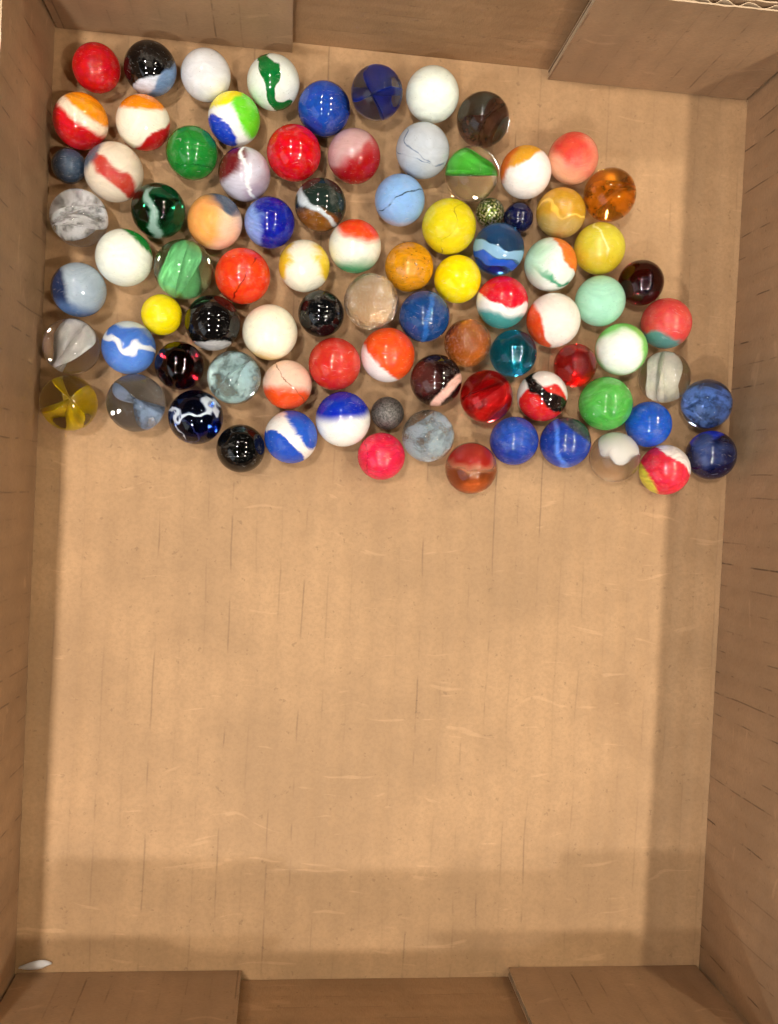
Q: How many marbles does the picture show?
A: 87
